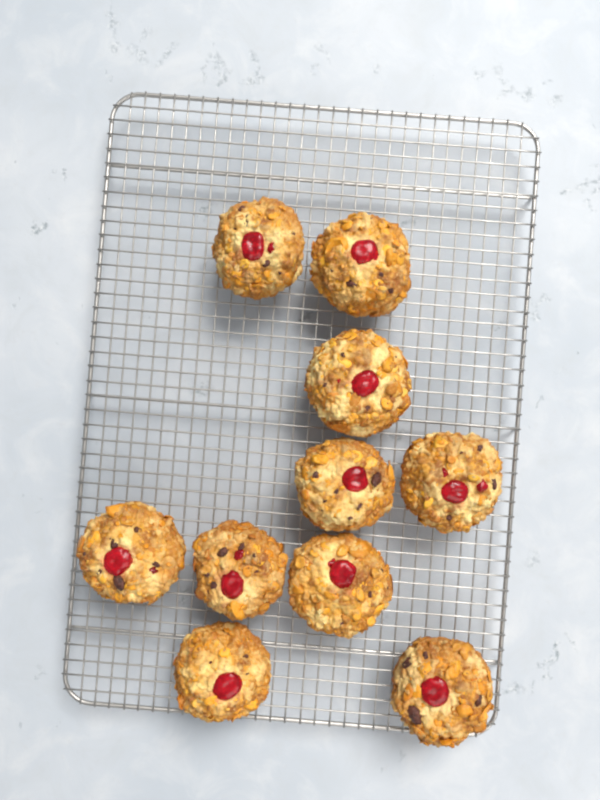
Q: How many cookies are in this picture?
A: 10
